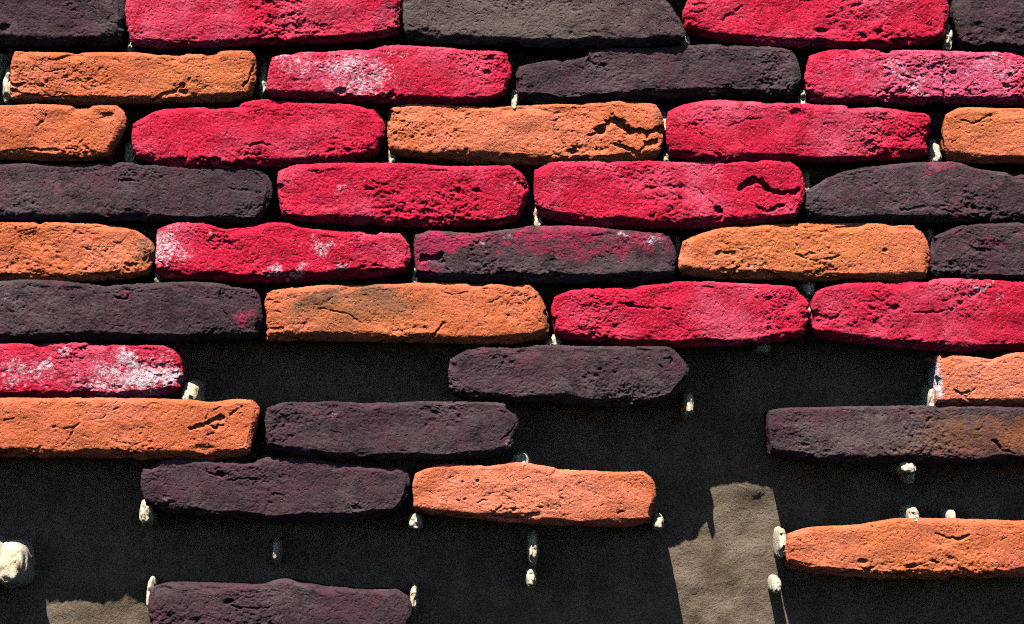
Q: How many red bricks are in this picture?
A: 12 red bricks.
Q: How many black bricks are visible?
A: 14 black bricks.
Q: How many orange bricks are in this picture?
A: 11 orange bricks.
